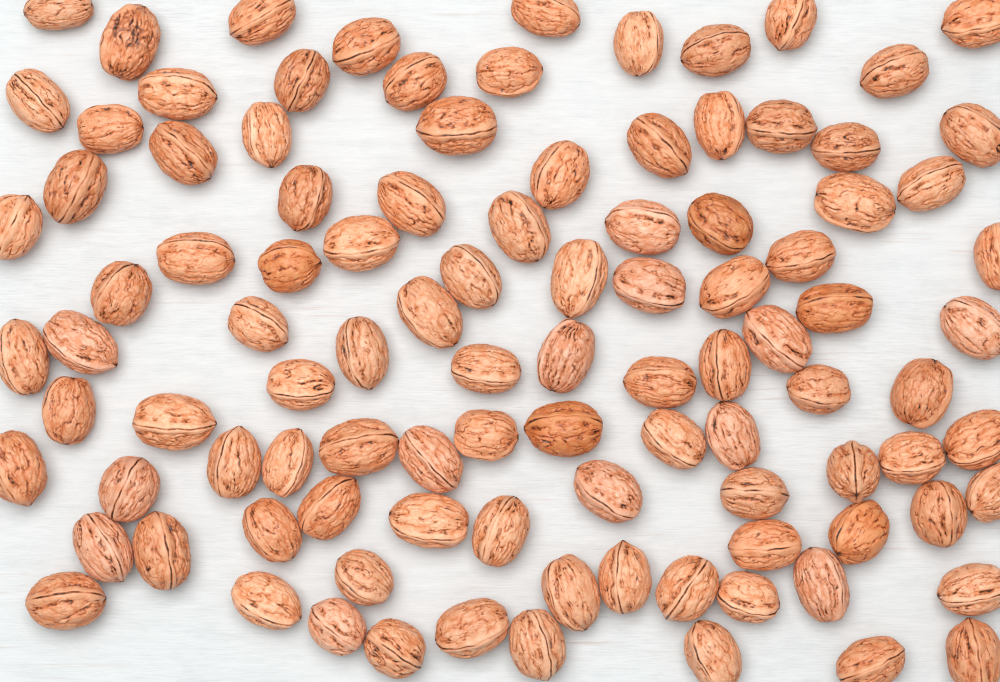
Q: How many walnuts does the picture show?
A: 102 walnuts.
